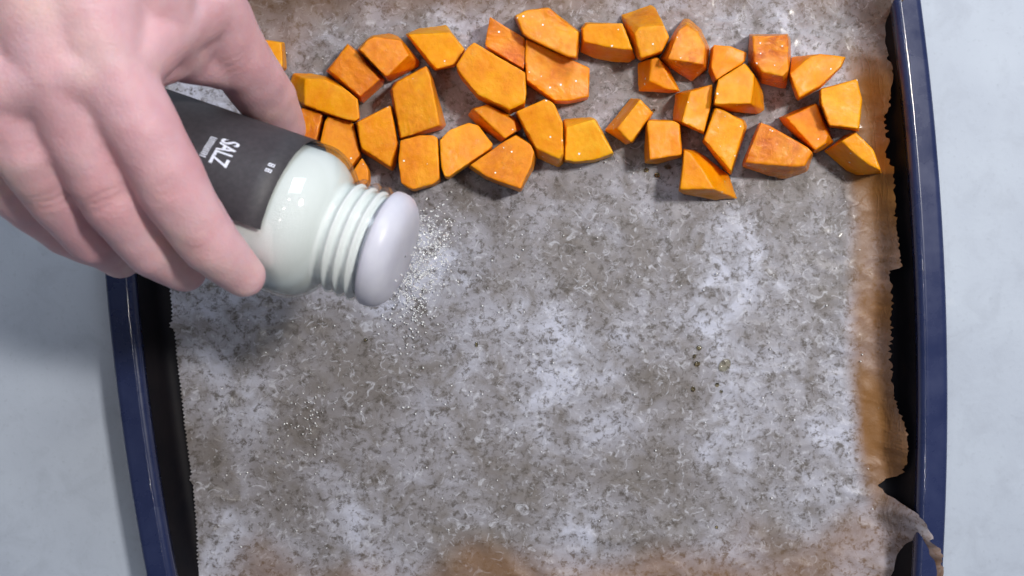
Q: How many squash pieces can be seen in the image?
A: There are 37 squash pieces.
